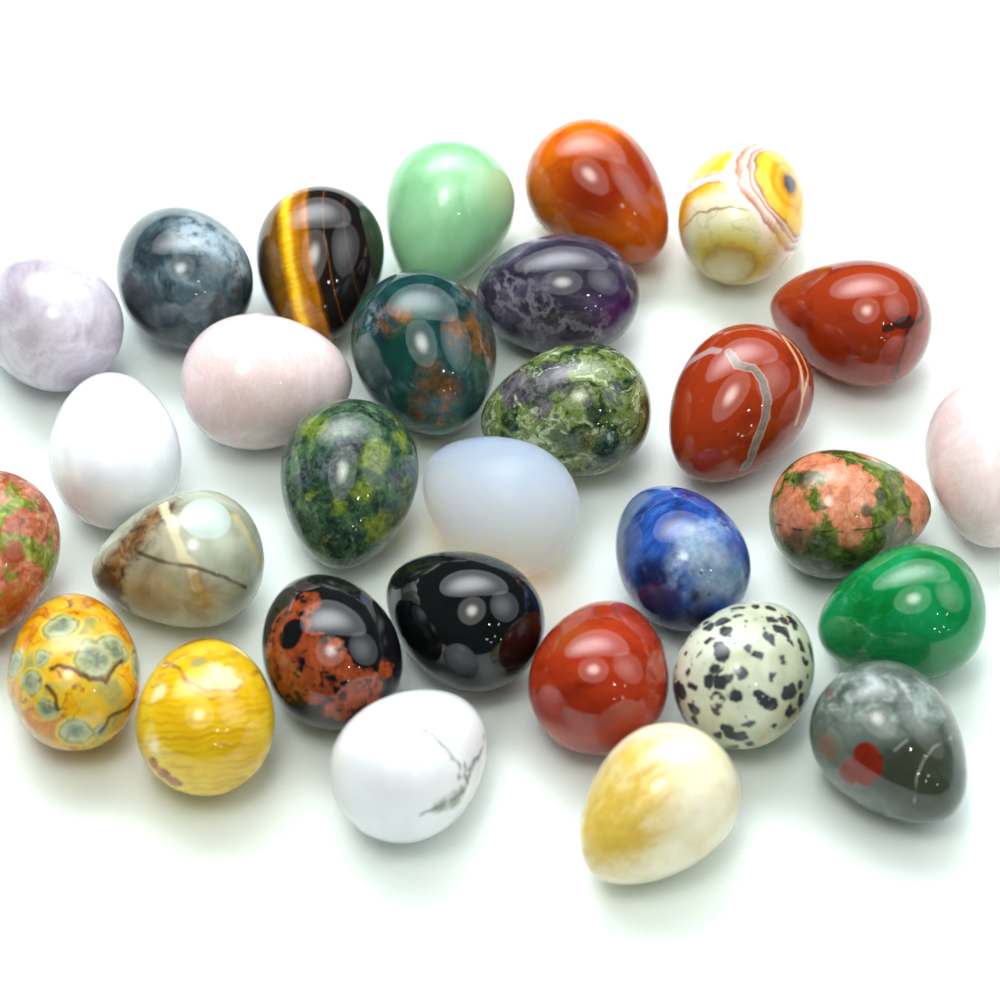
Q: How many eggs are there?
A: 30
